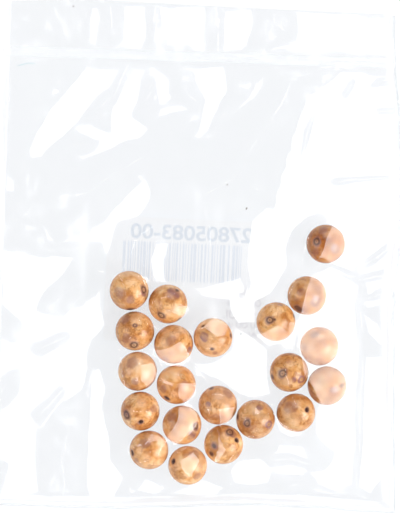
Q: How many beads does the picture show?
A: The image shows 21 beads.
